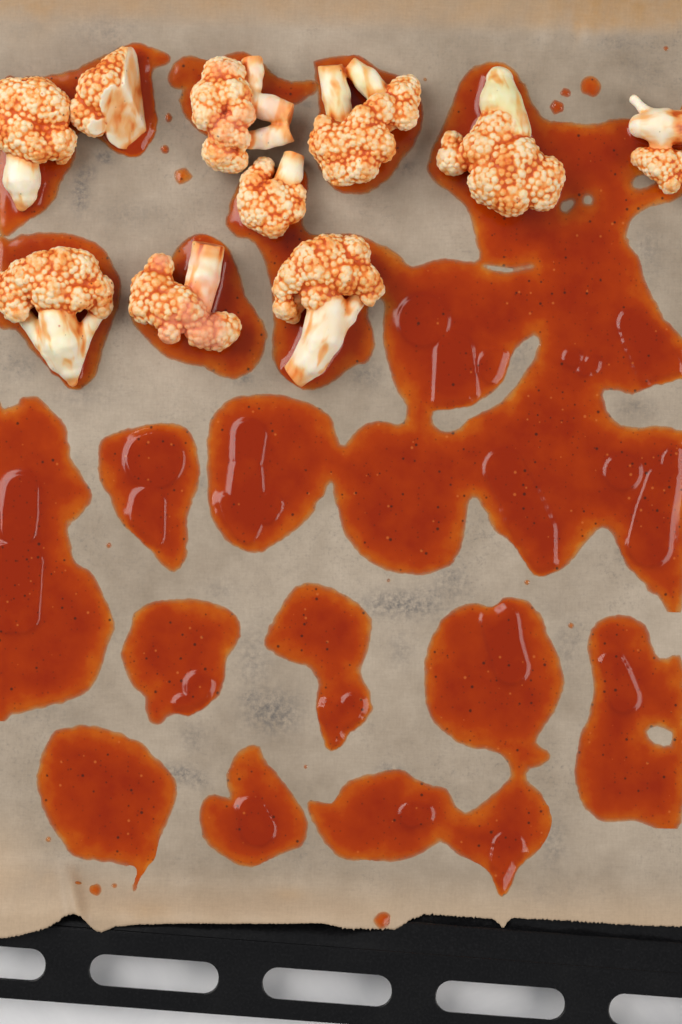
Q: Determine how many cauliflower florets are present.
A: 10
